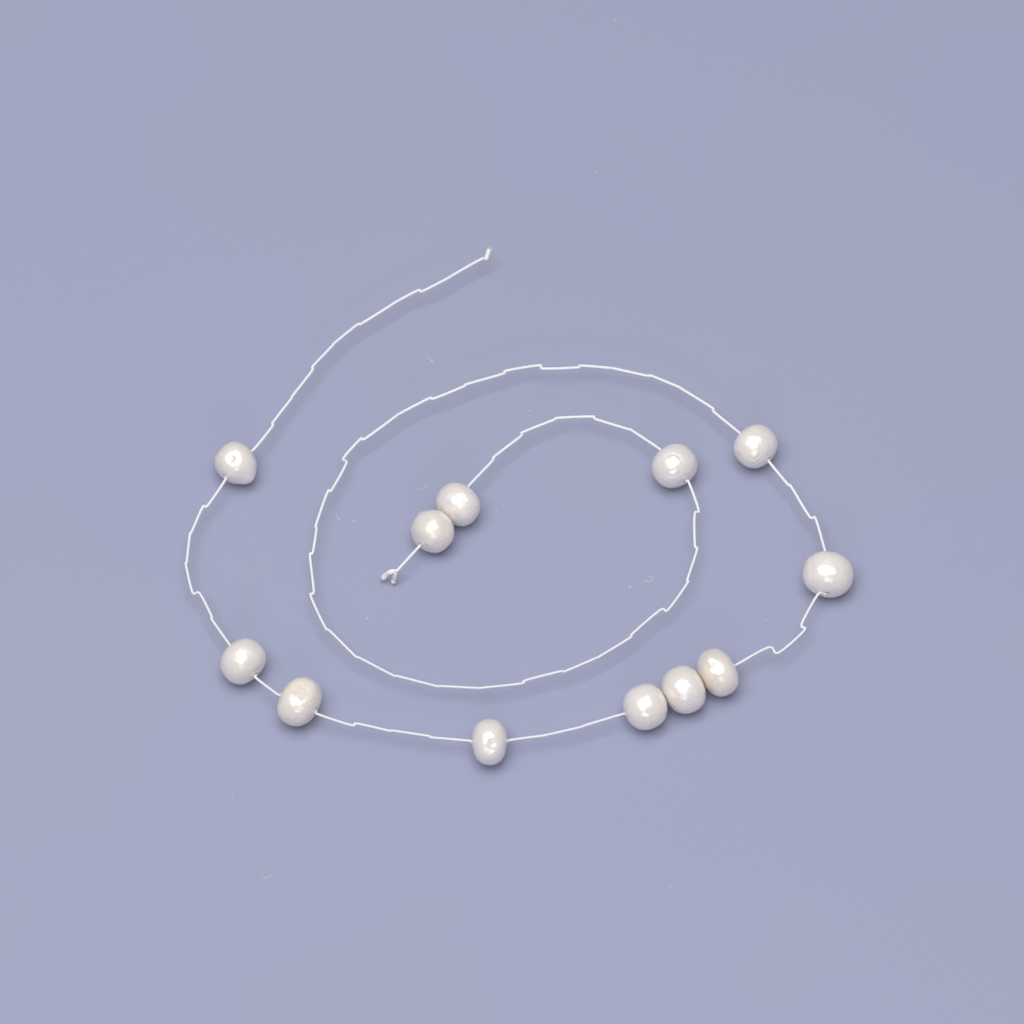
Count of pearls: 12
